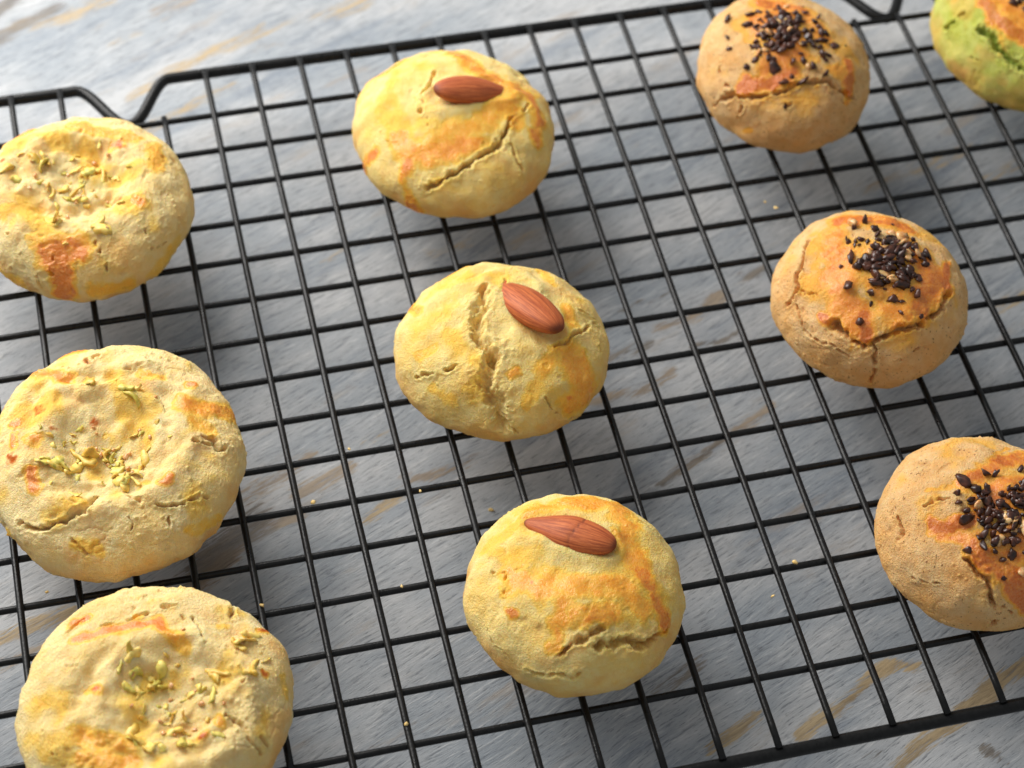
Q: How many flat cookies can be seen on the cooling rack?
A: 3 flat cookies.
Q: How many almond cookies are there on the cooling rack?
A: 3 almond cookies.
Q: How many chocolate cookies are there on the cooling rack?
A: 3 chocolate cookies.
